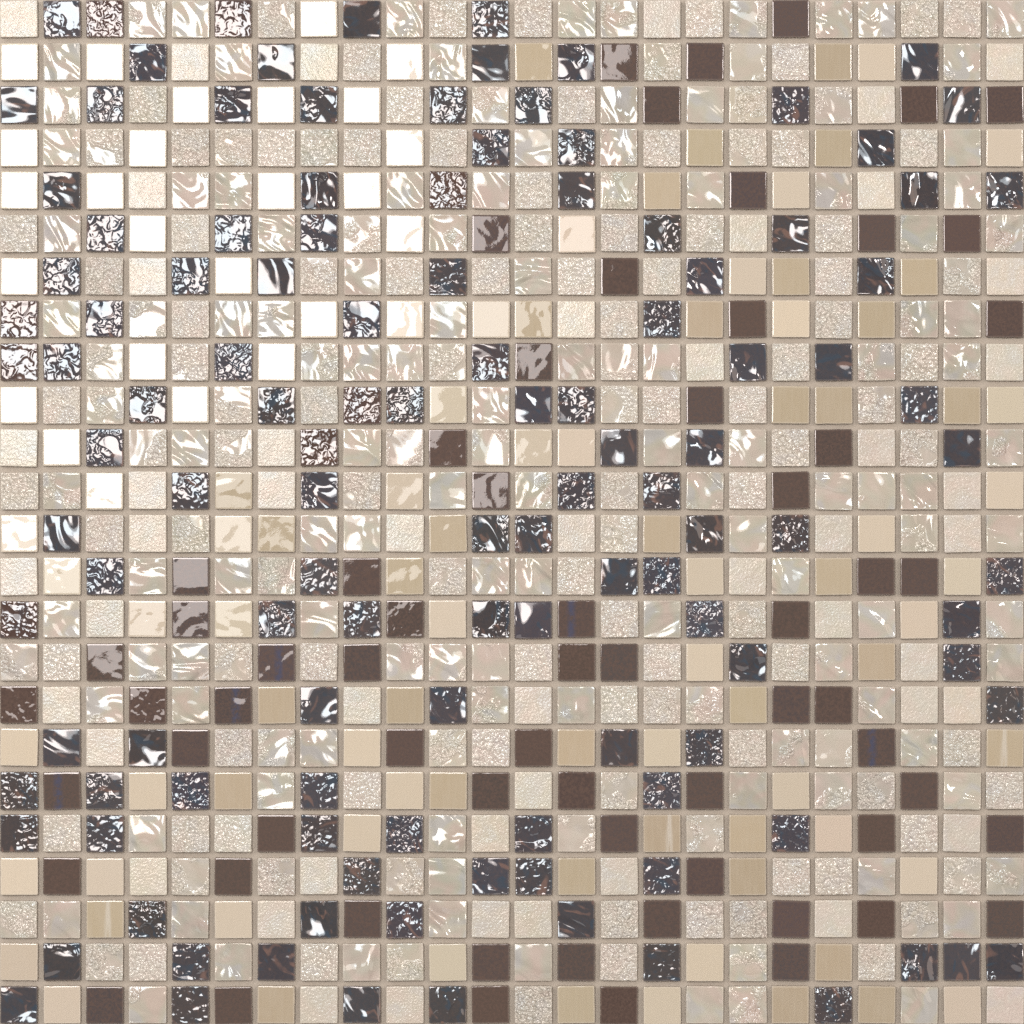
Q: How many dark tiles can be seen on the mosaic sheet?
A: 186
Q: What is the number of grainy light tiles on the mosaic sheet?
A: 166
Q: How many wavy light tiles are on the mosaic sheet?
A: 119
